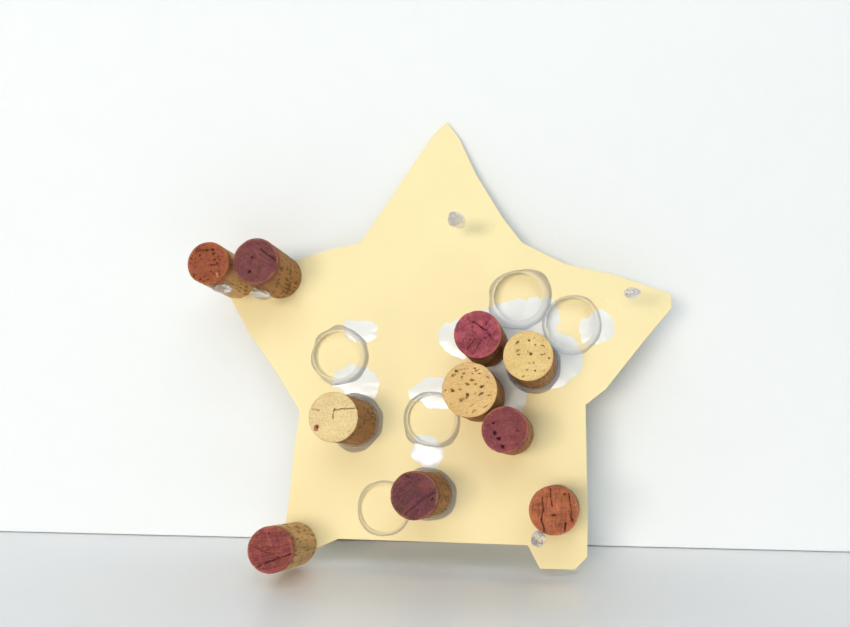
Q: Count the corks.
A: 10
